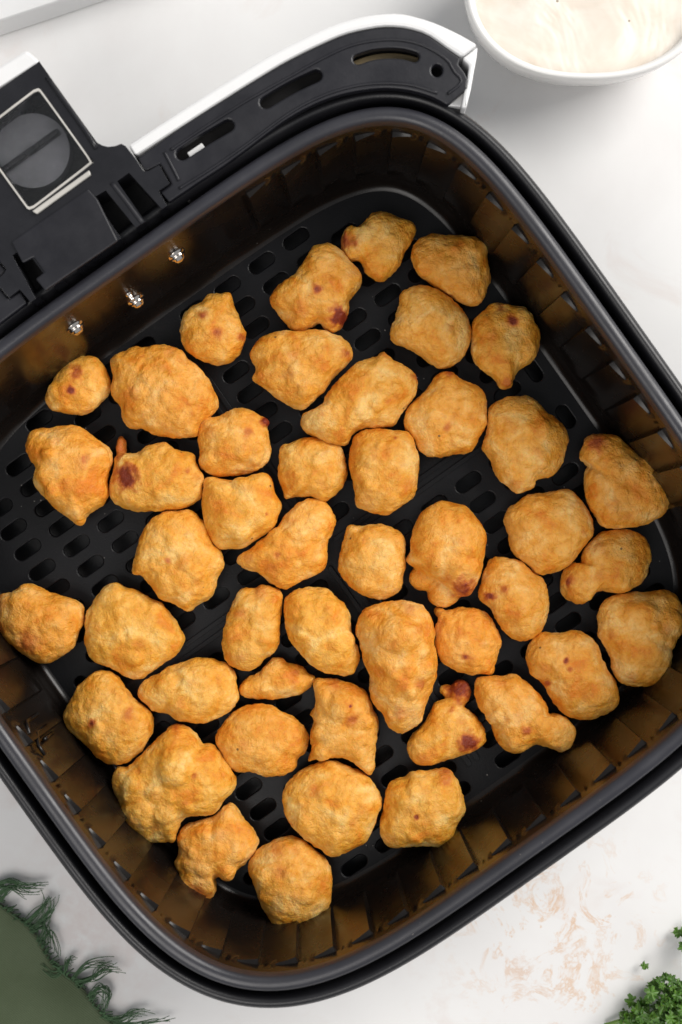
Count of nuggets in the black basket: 46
